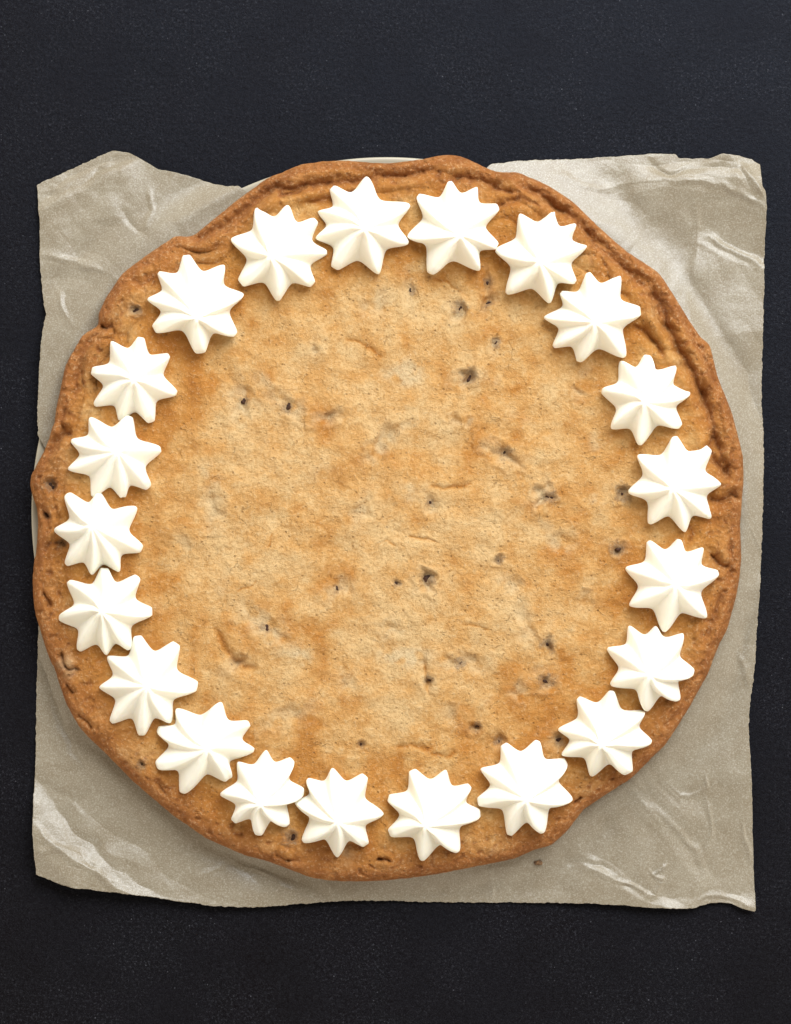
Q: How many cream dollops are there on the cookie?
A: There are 21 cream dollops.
